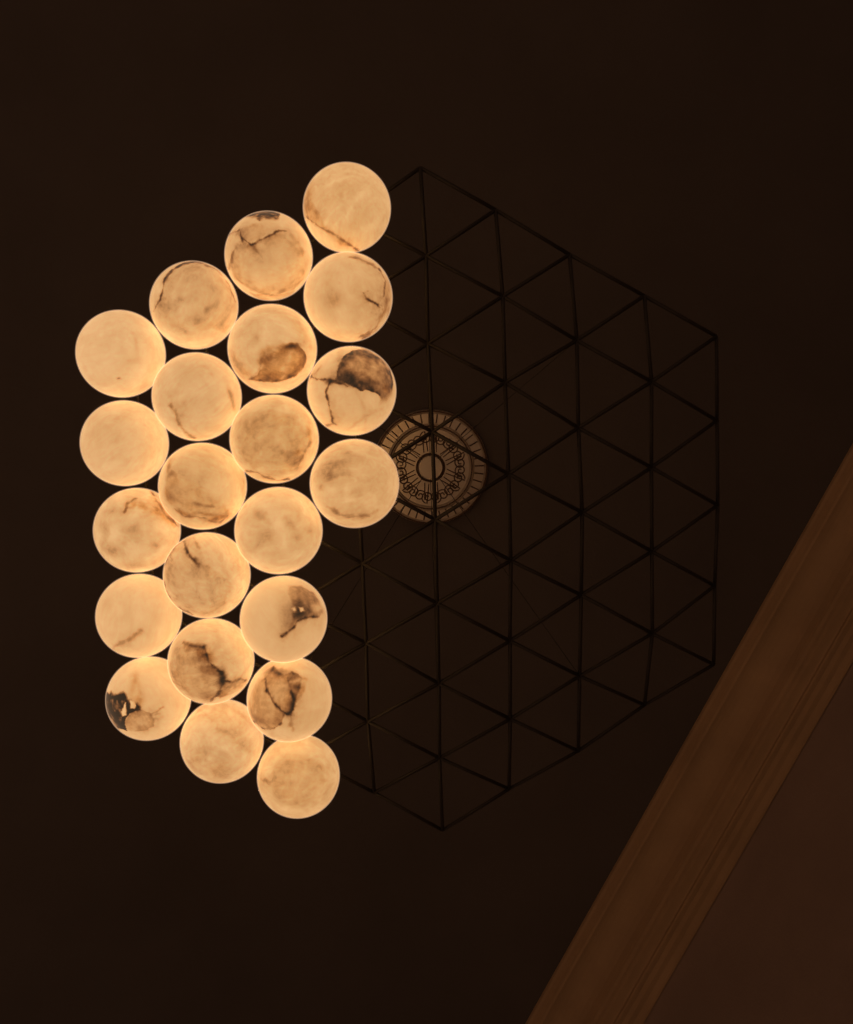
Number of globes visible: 22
